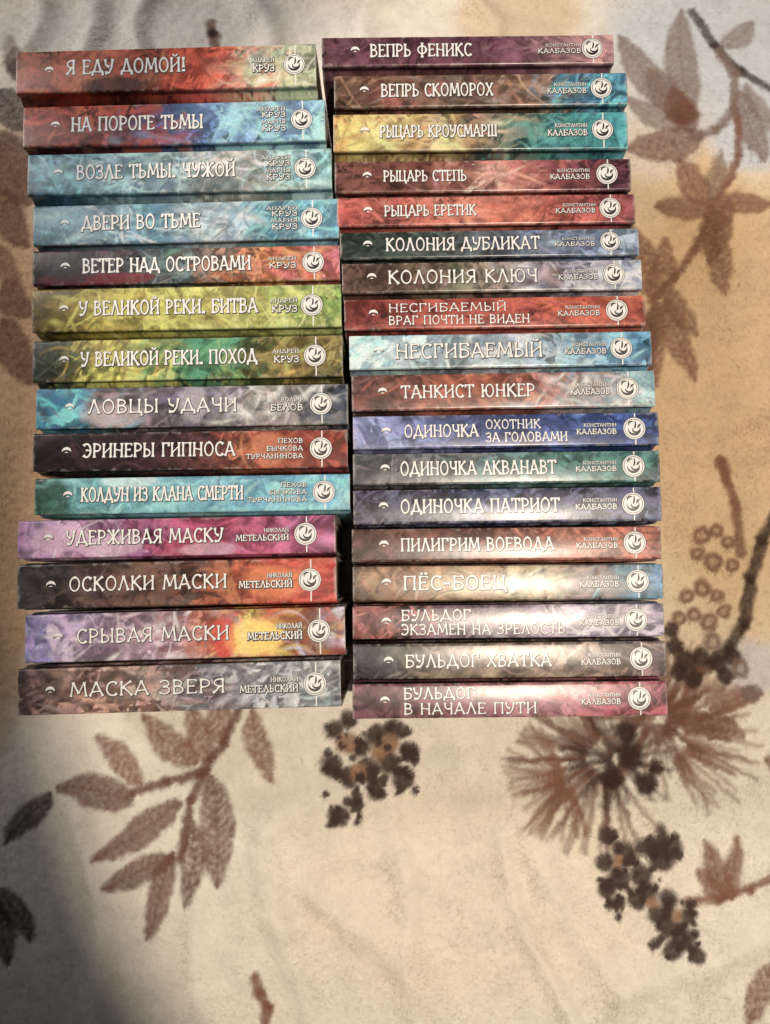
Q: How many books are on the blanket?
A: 32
